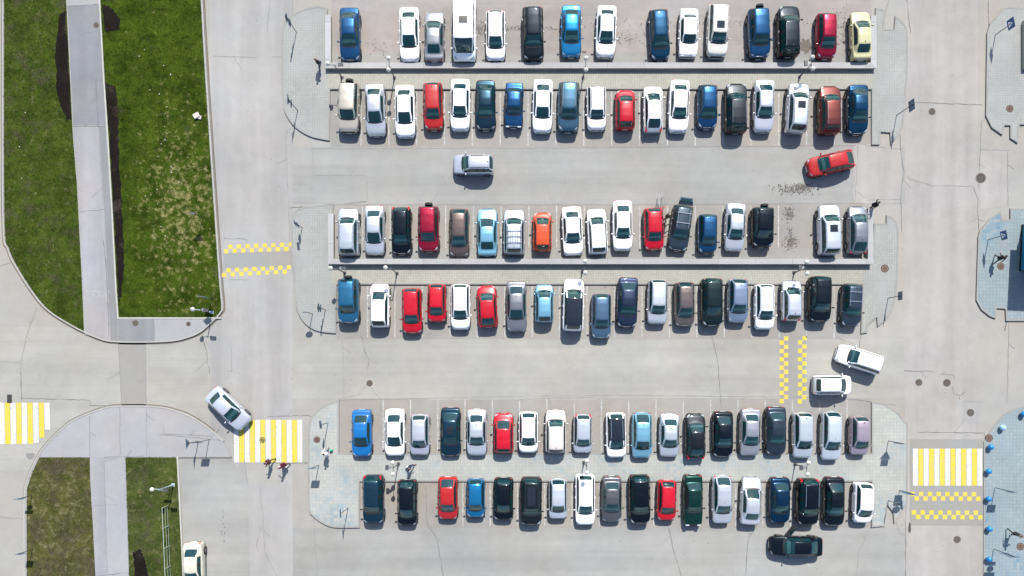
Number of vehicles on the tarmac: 115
